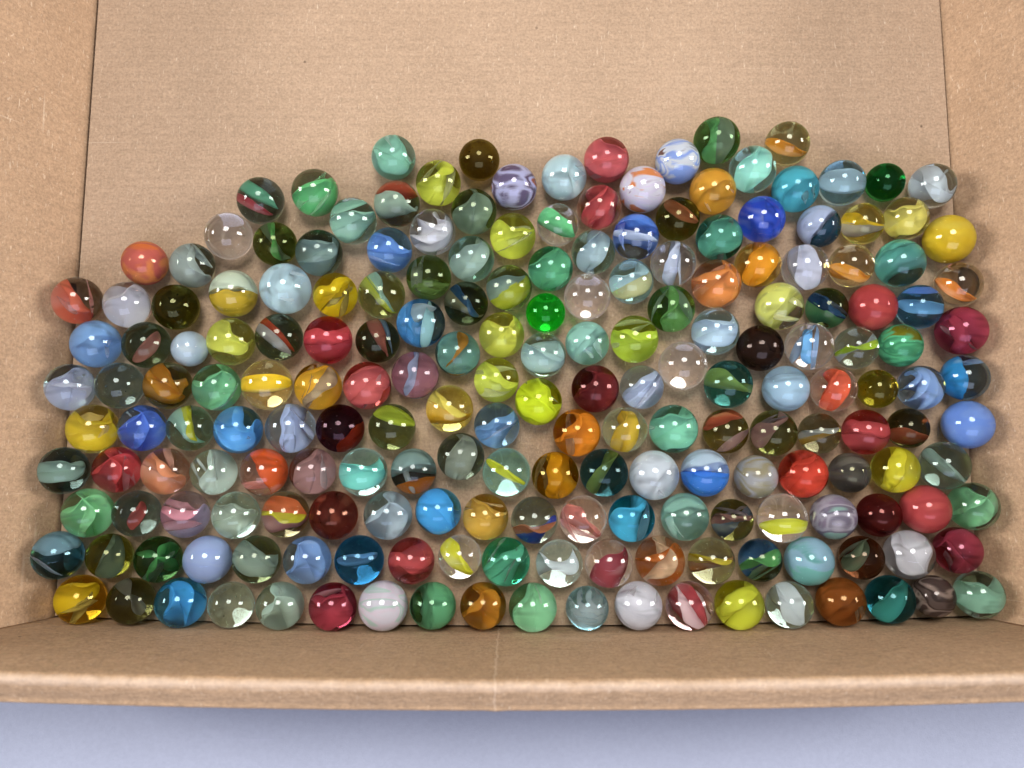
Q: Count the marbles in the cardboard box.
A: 199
